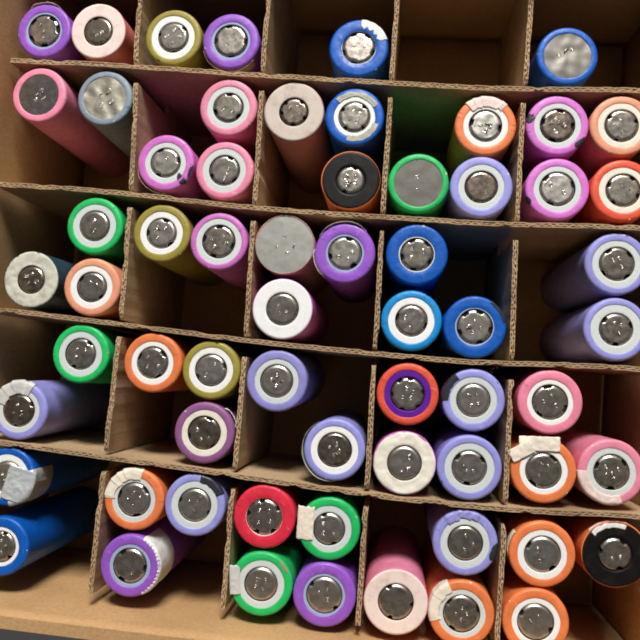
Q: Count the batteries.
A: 63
